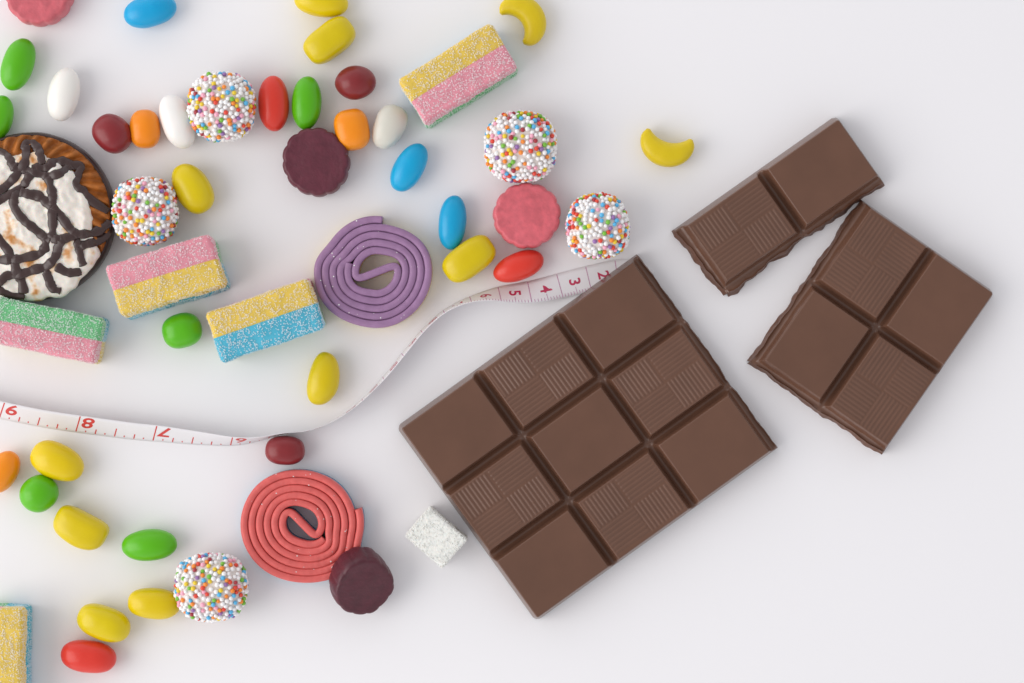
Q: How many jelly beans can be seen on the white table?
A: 30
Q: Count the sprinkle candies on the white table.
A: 5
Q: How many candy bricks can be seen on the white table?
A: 5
